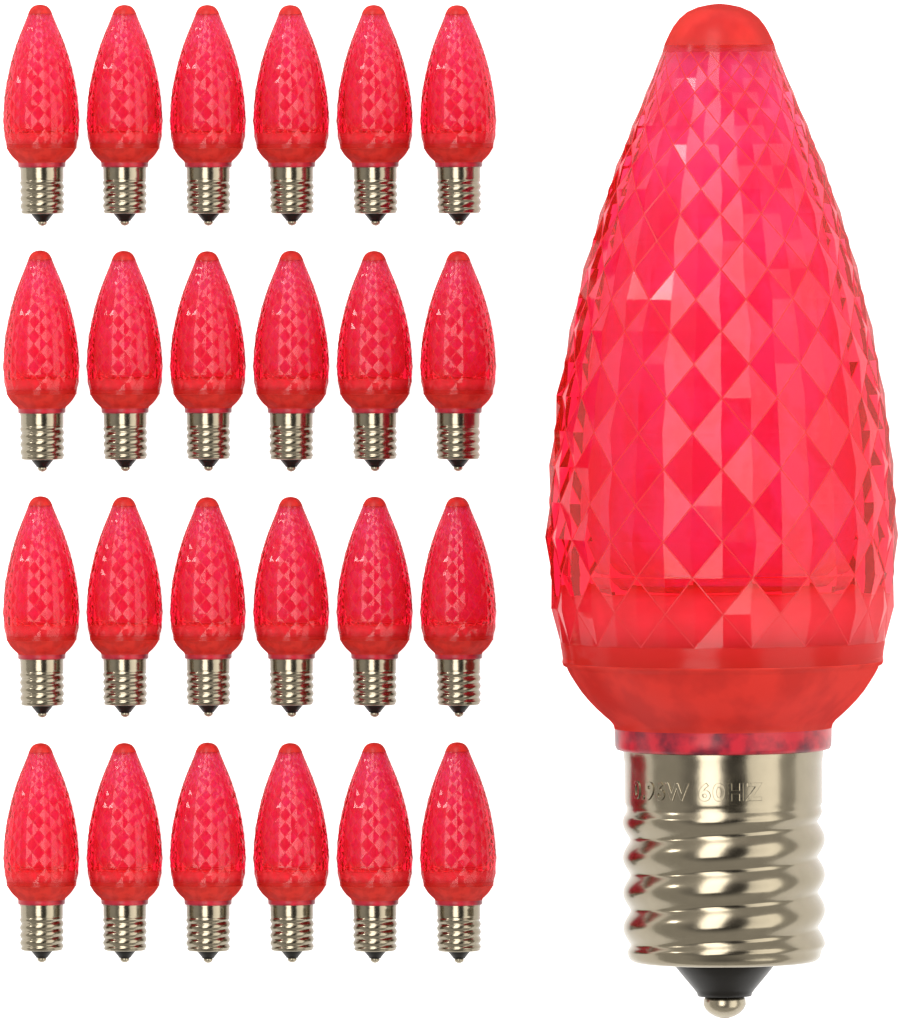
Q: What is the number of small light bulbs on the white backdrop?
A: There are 24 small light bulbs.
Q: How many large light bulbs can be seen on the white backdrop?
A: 1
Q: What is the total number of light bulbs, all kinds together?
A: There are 25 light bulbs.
